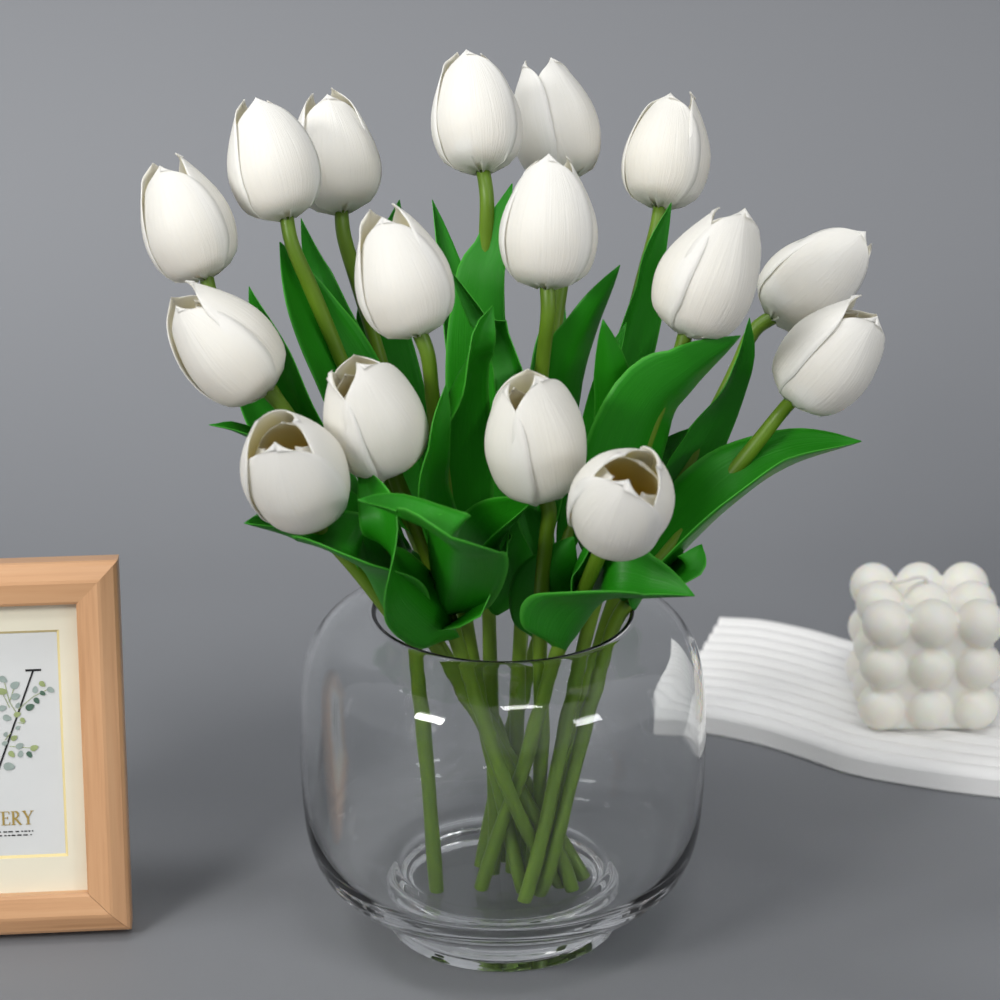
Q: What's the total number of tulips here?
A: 16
